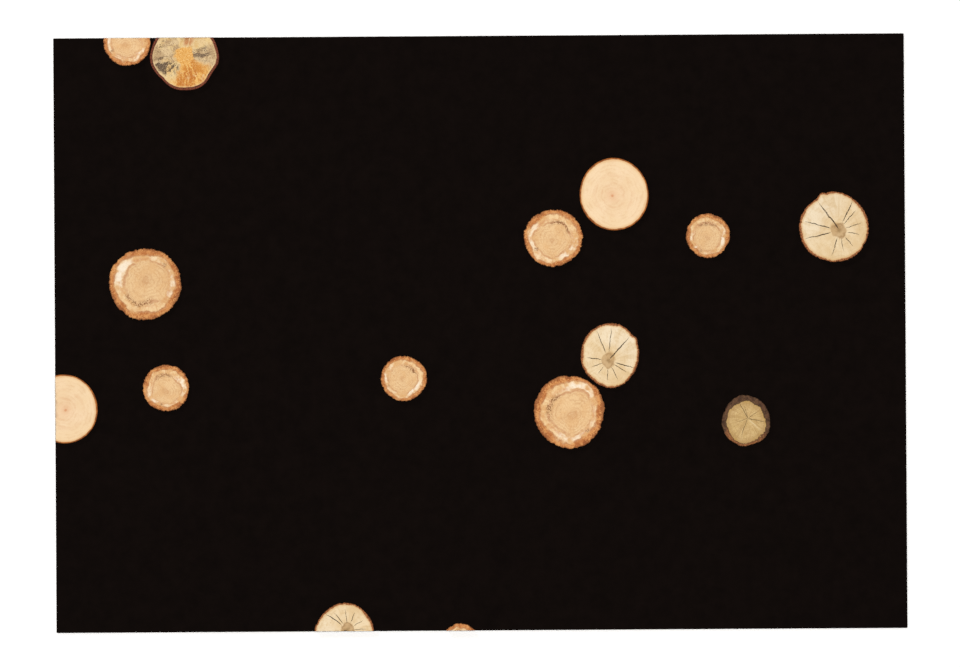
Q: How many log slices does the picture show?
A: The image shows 15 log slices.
